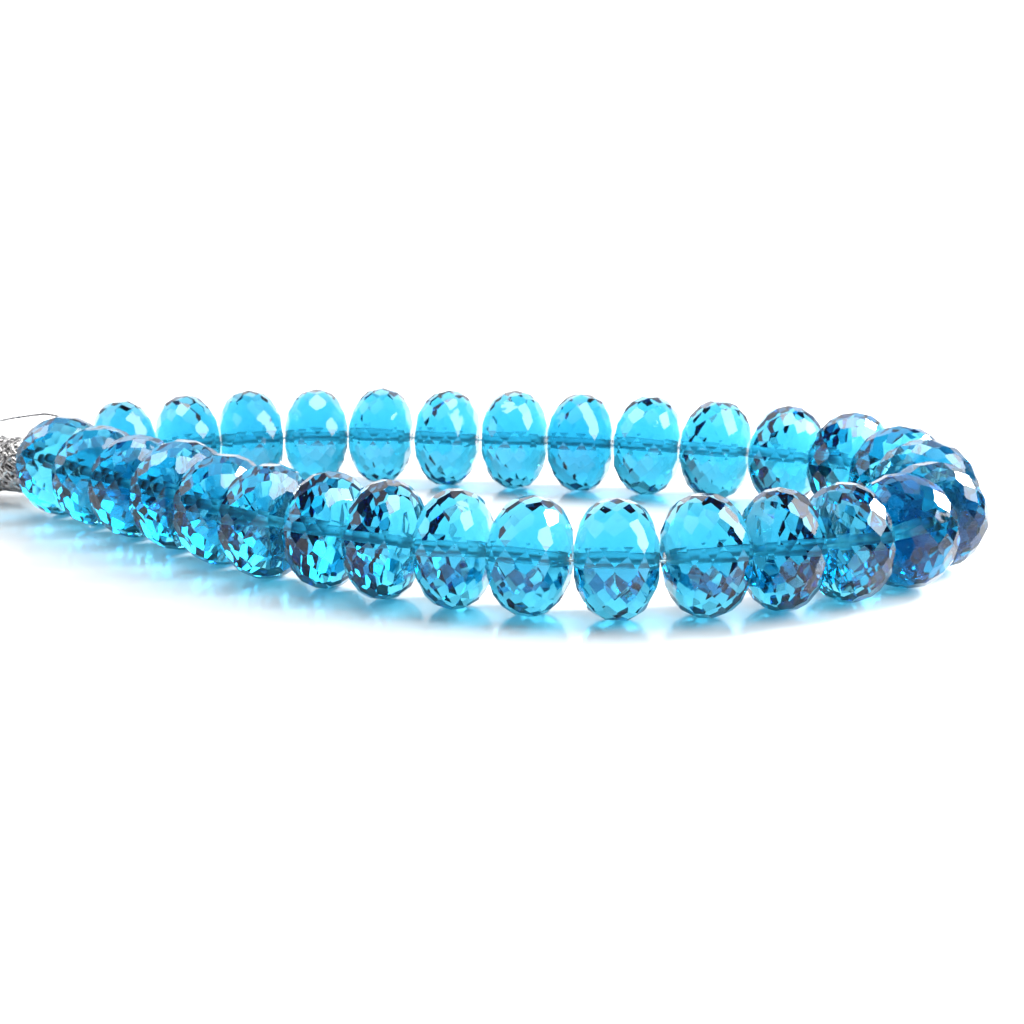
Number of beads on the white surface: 30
